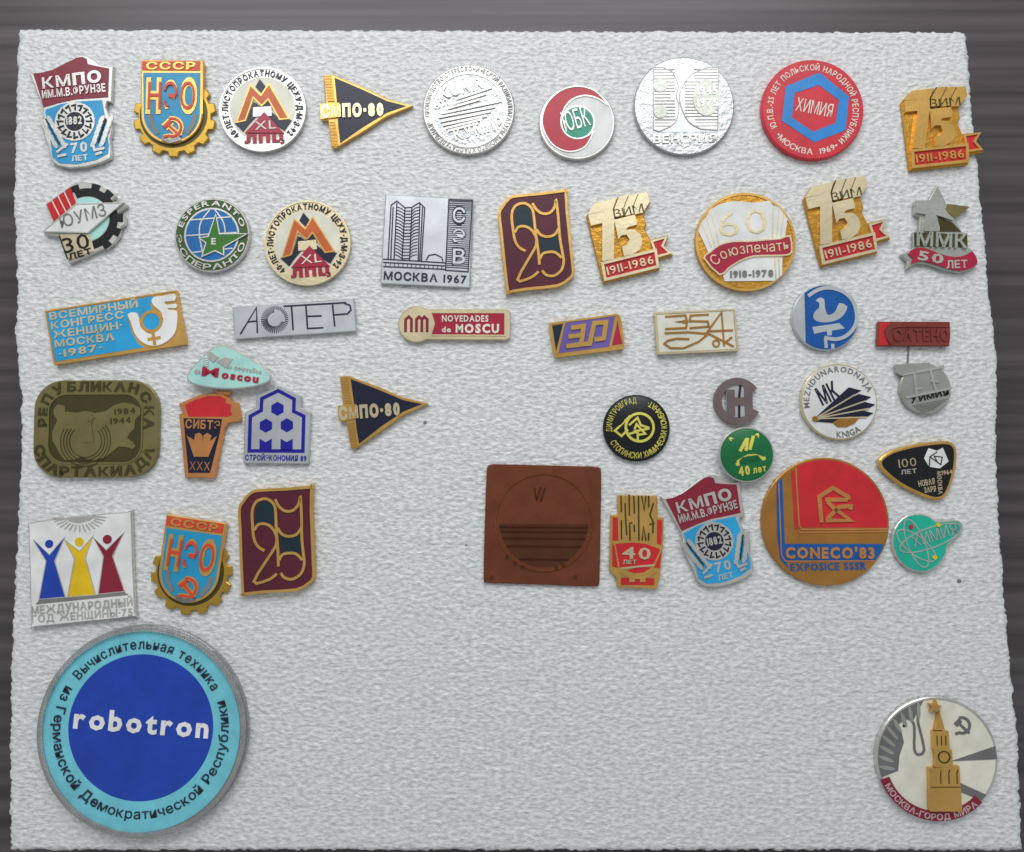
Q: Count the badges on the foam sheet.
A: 46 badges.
